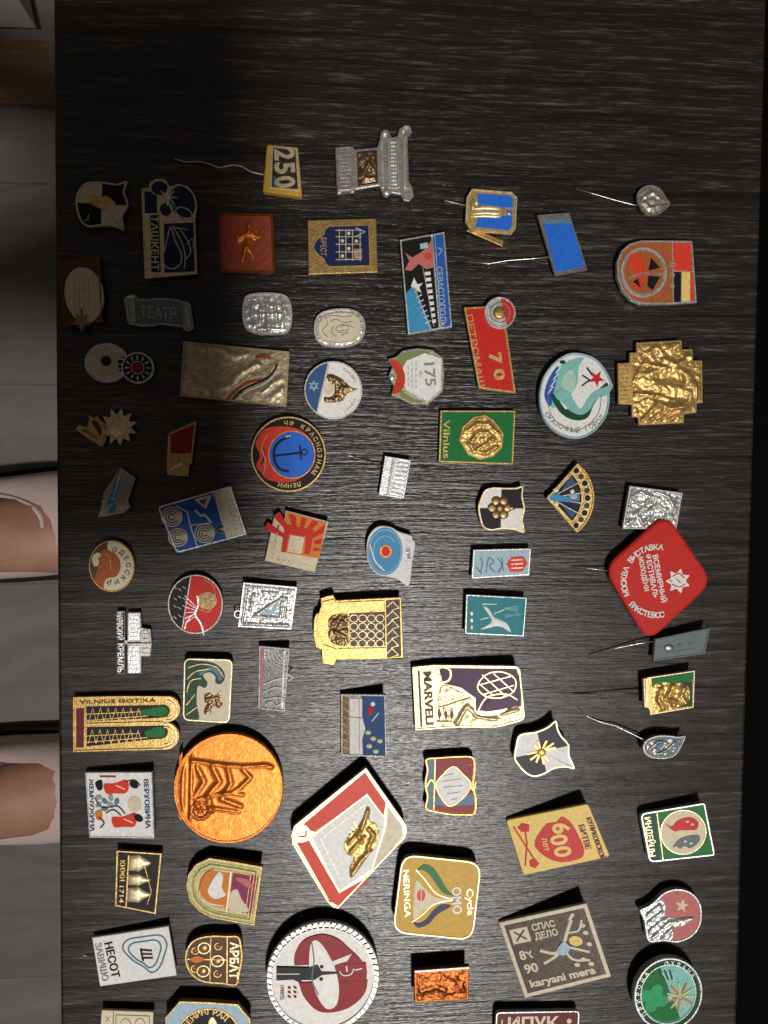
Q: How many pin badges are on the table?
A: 70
